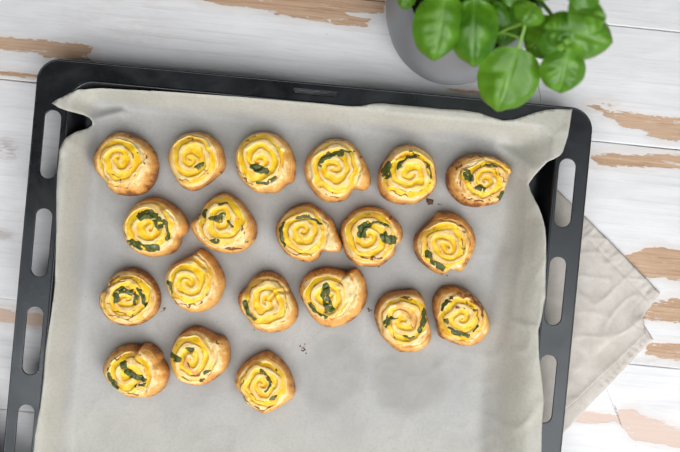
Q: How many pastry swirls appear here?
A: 20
